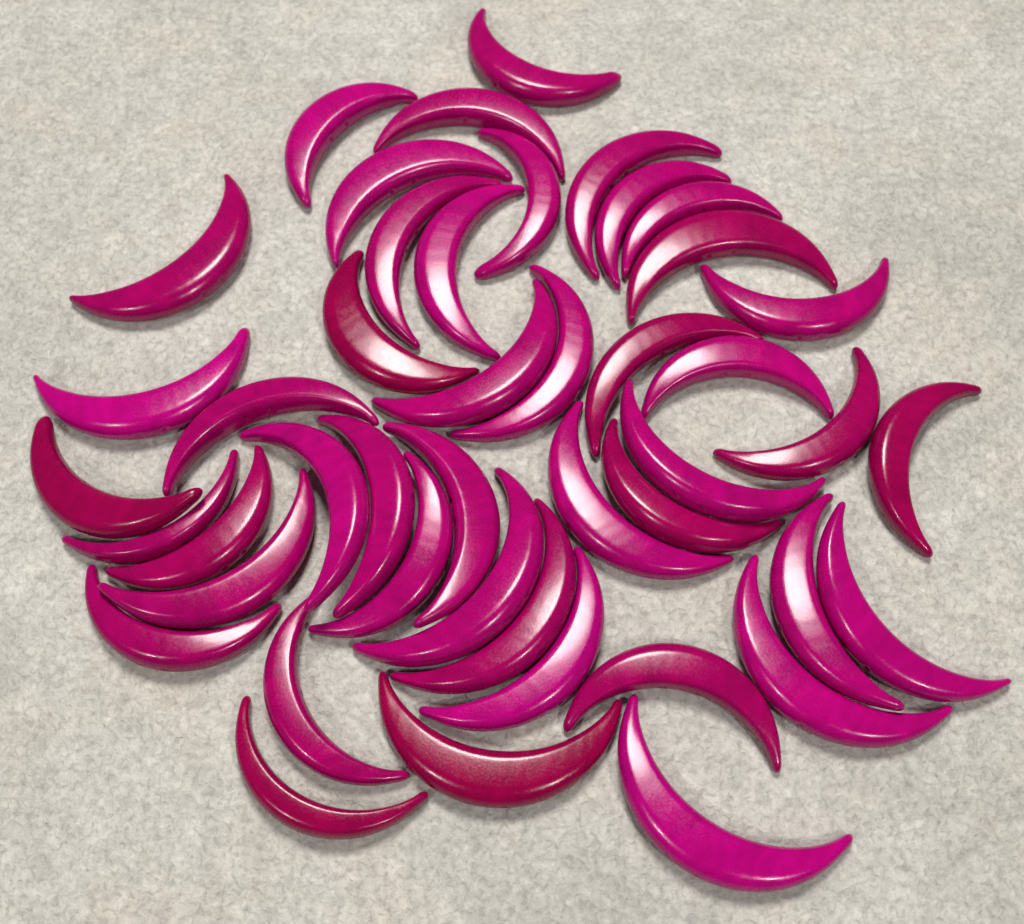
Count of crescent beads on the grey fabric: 45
